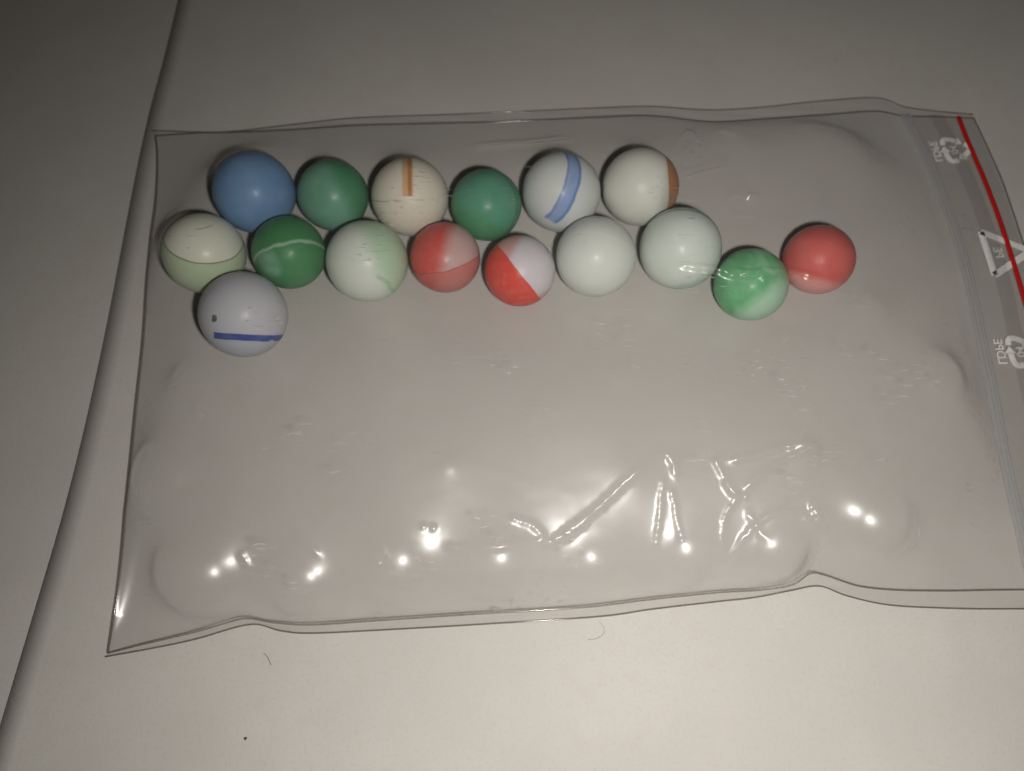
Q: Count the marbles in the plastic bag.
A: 16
